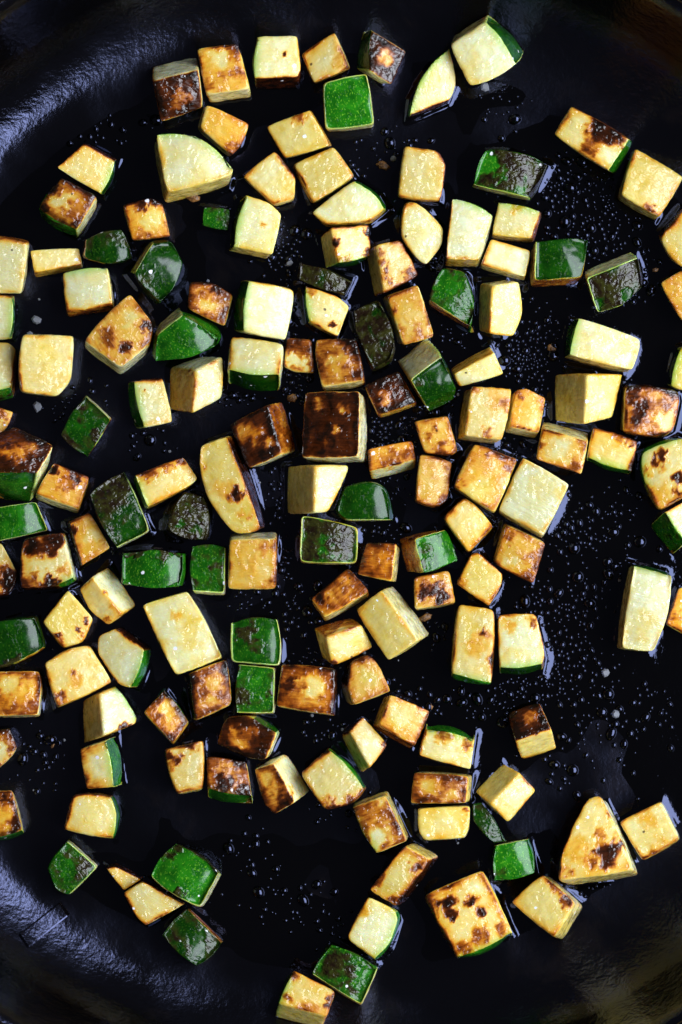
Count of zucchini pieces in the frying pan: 153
